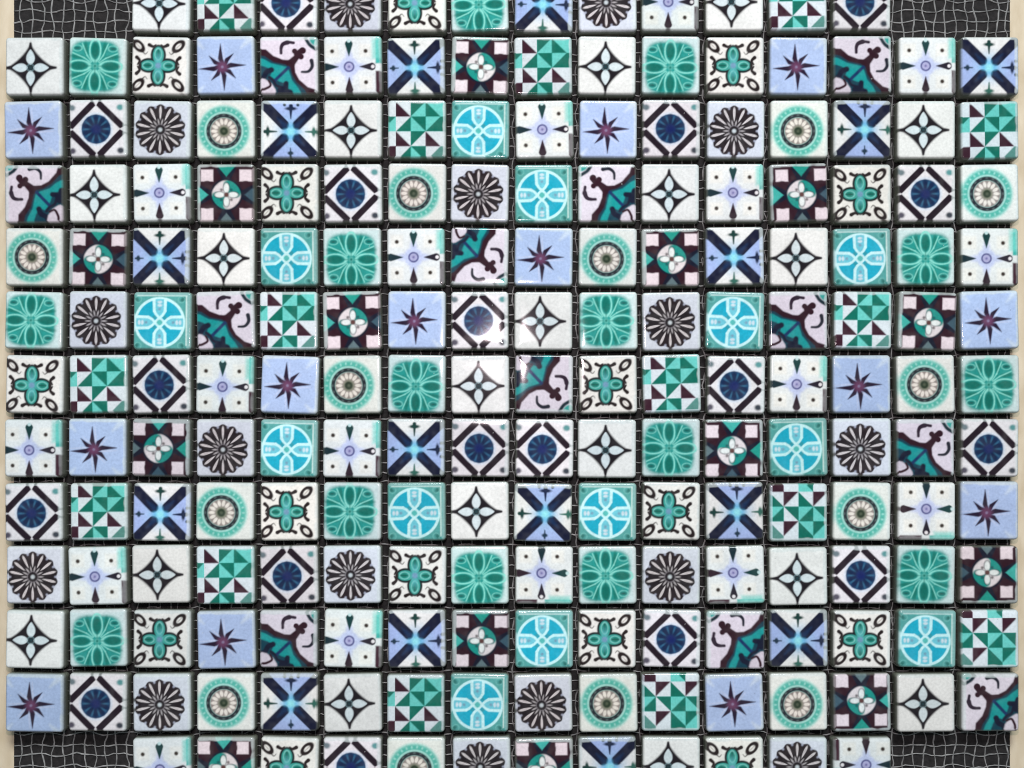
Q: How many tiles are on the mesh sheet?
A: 200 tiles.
